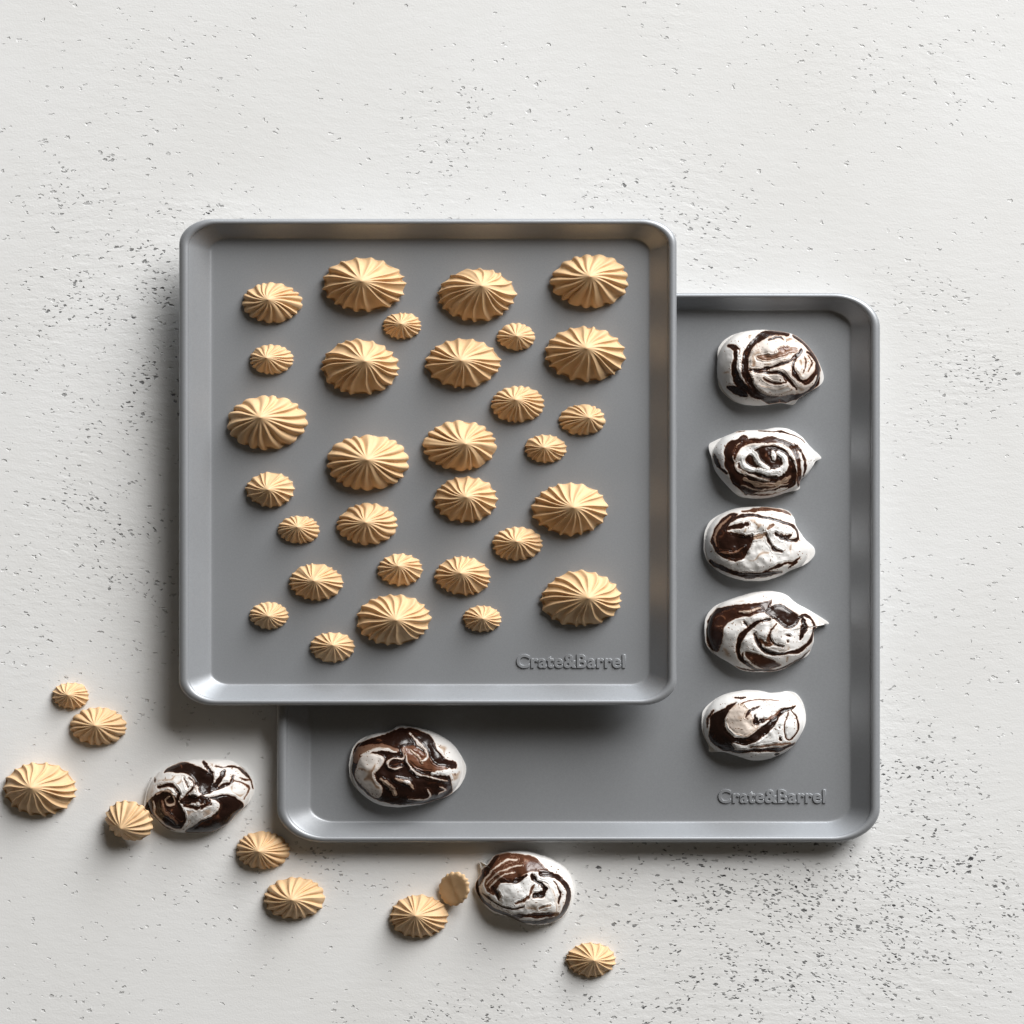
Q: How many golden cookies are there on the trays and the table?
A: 39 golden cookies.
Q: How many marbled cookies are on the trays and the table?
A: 8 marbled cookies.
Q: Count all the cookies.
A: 47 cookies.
